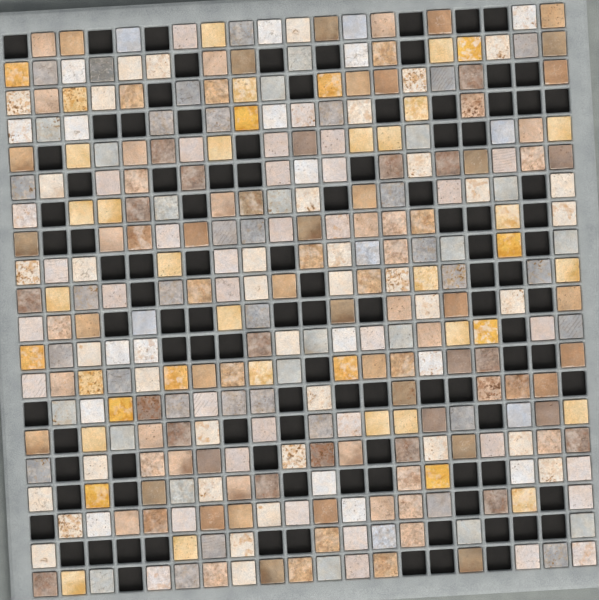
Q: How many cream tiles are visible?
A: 93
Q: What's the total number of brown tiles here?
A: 103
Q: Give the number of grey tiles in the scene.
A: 59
